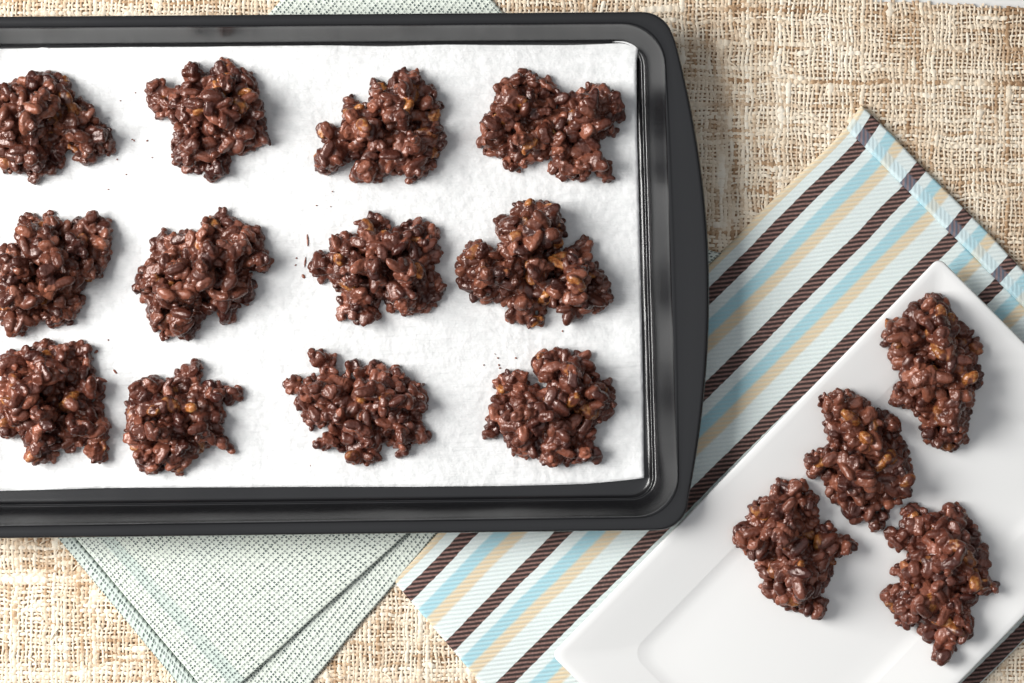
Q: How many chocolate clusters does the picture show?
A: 16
